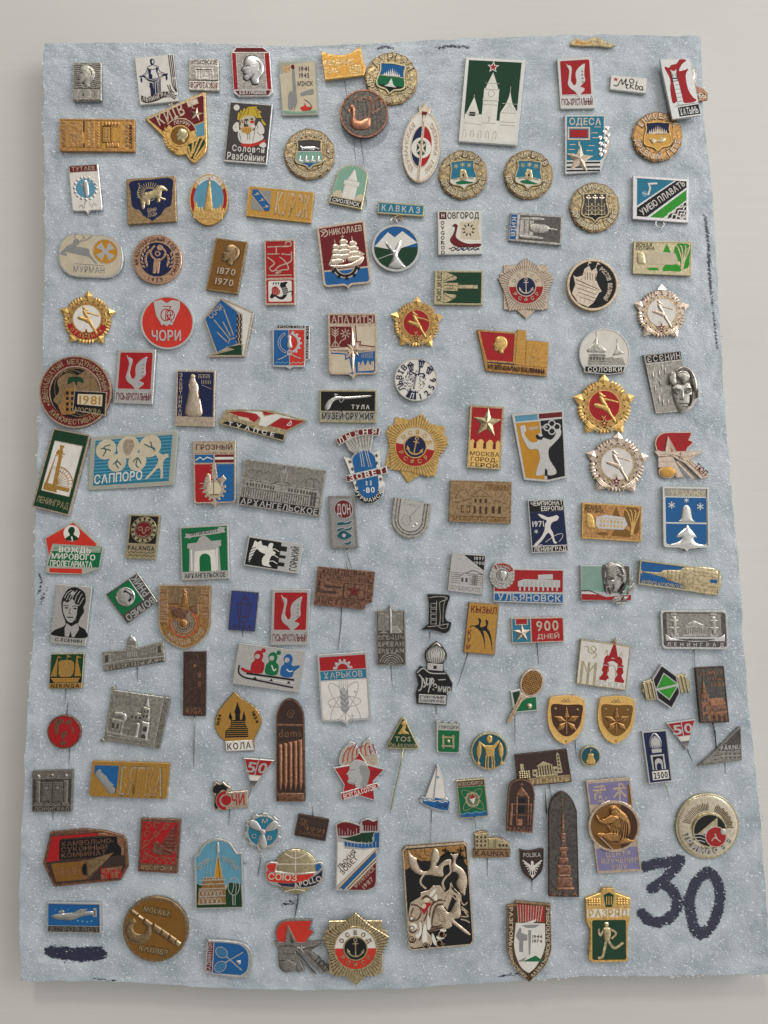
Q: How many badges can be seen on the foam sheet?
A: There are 146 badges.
